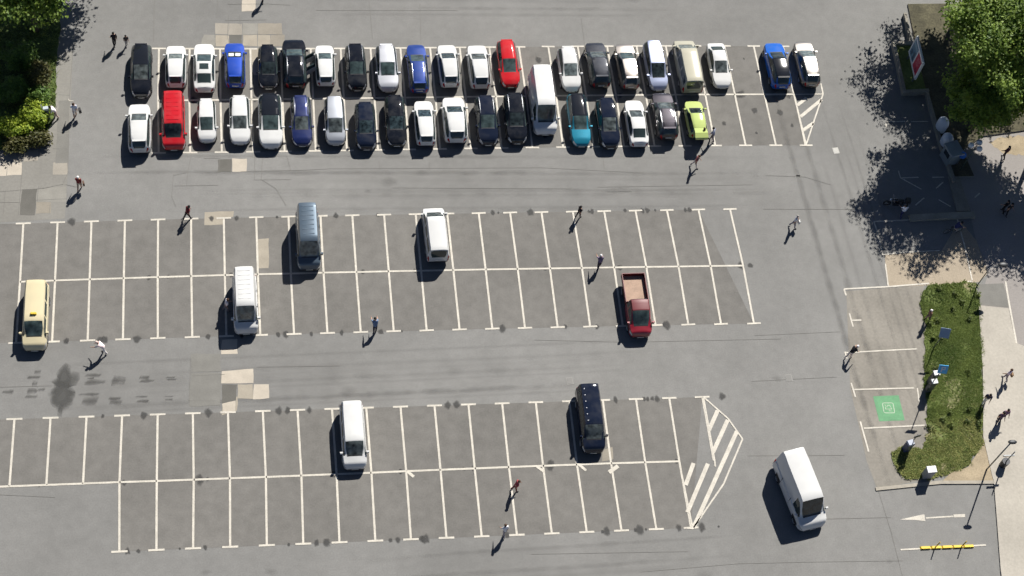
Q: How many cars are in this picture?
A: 37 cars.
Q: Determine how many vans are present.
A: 10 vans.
